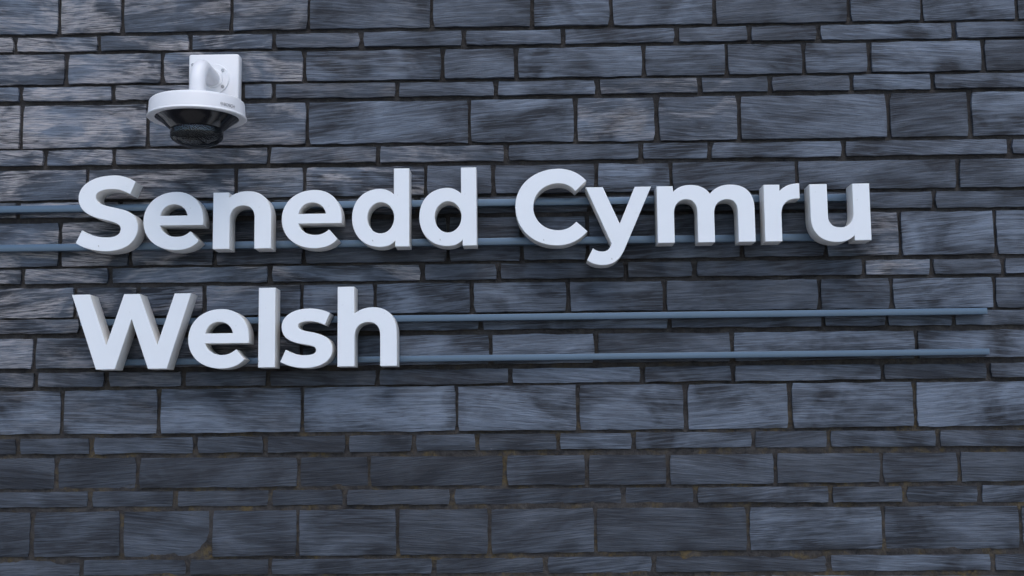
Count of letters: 16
